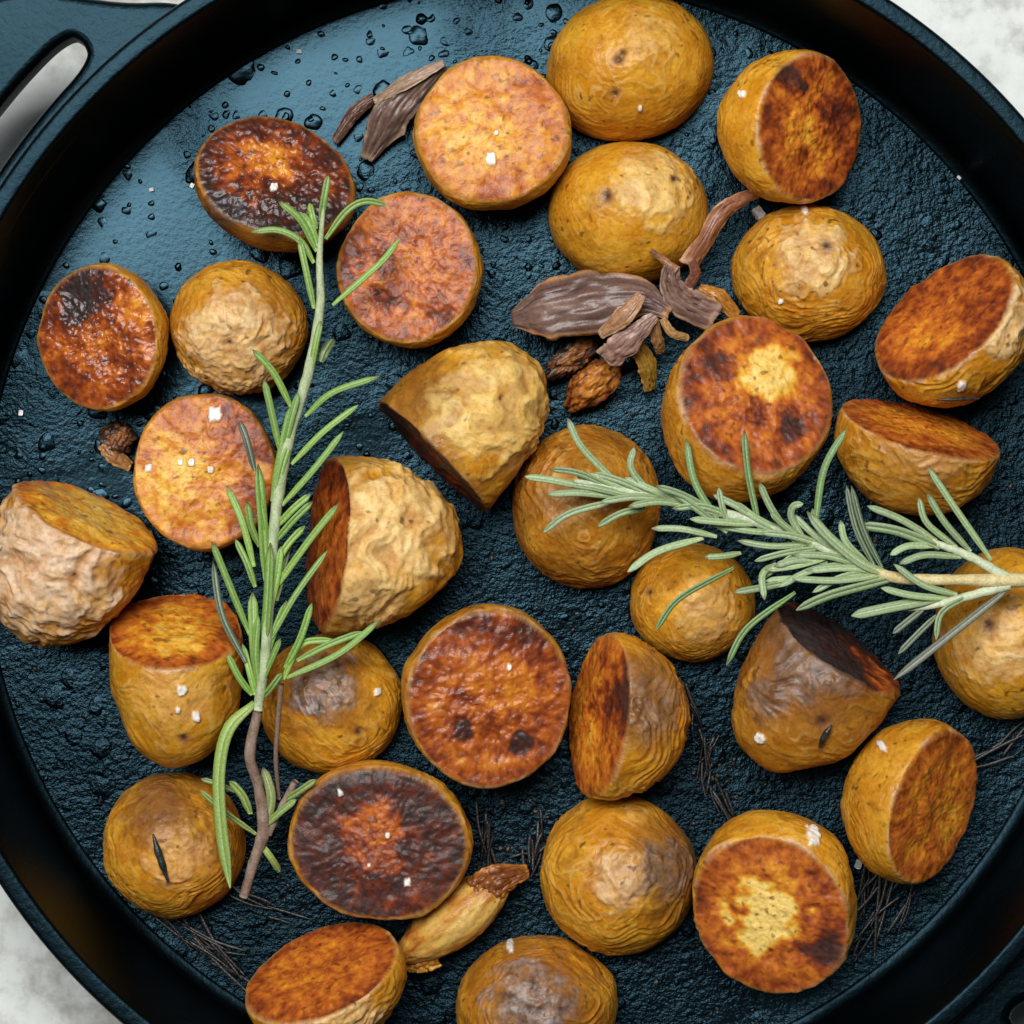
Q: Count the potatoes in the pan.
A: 31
